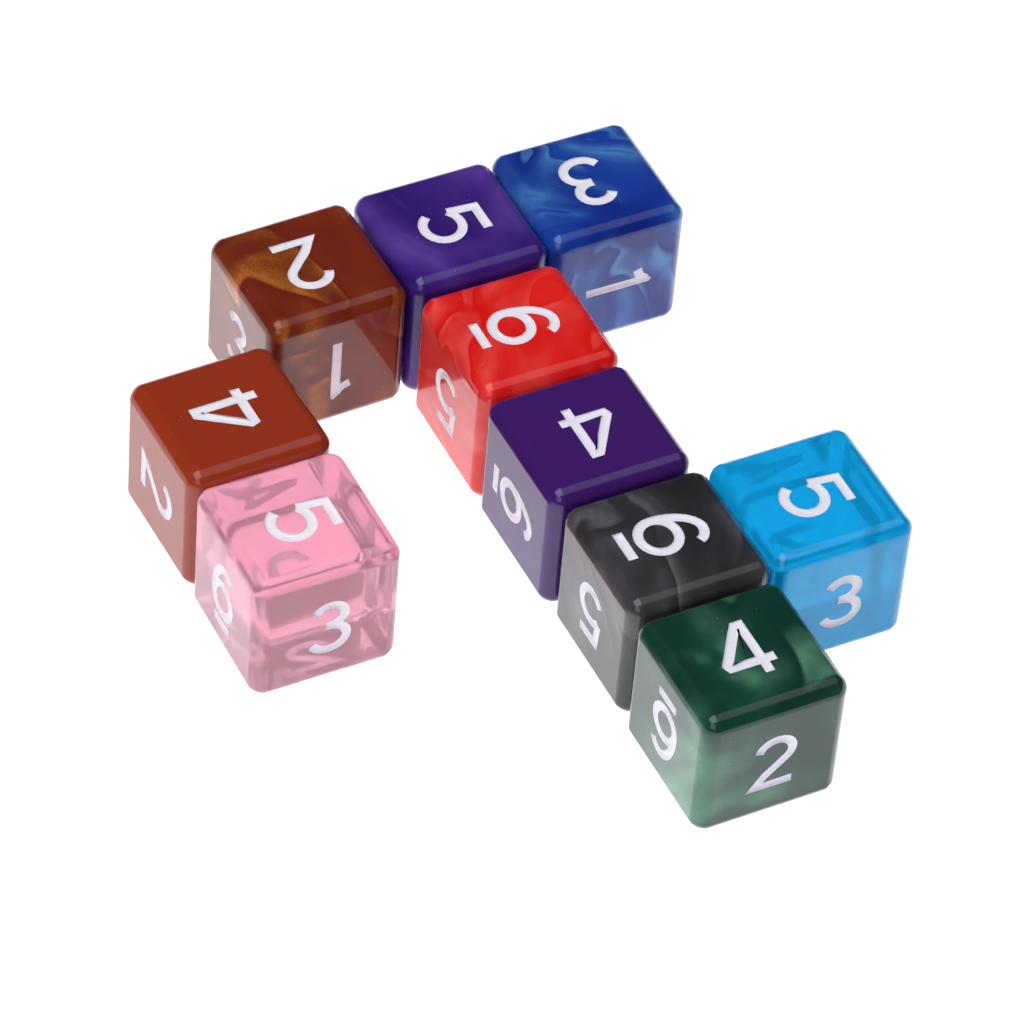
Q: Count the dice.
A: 10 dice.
